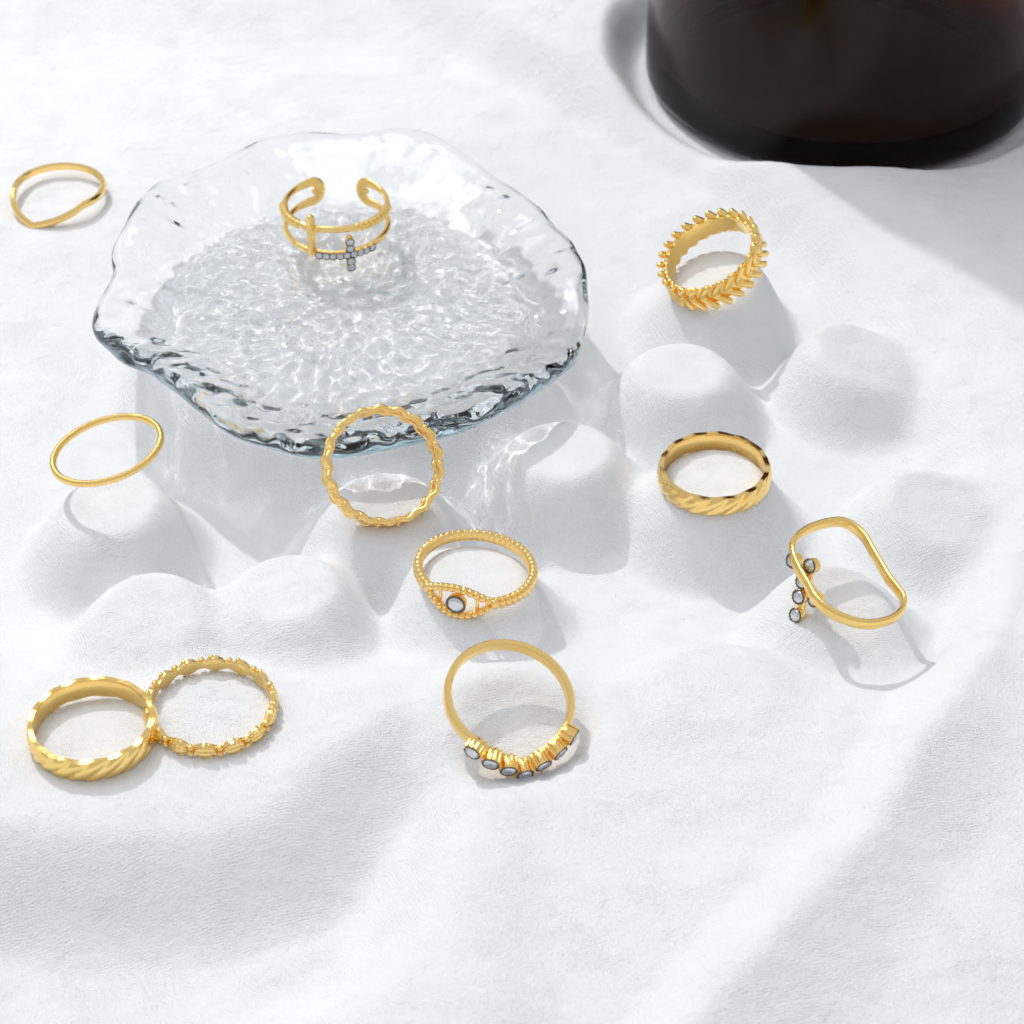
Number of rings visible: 11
